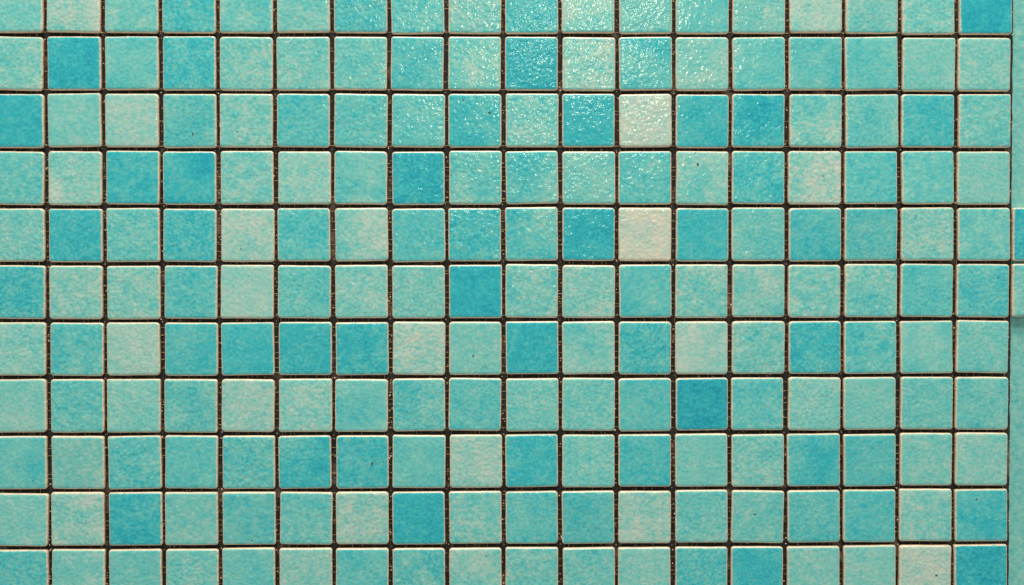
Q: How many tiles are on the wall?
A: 200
